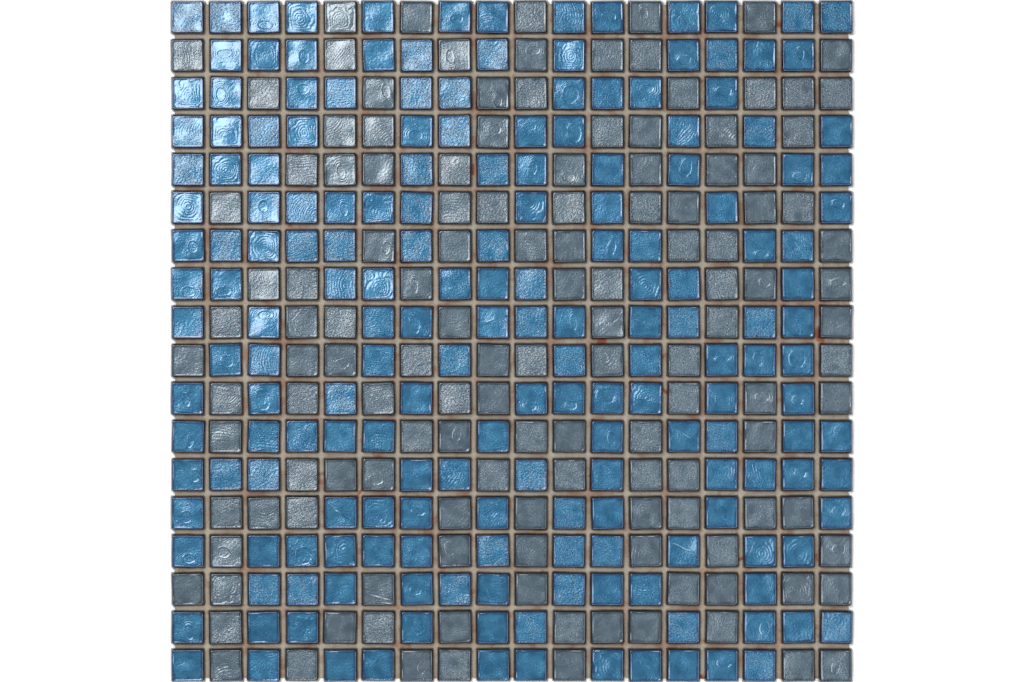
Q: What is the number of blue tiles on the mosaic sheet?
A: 190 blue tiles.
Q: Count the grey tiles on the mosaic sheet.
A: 134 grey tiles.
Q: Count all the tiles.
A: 324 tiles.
